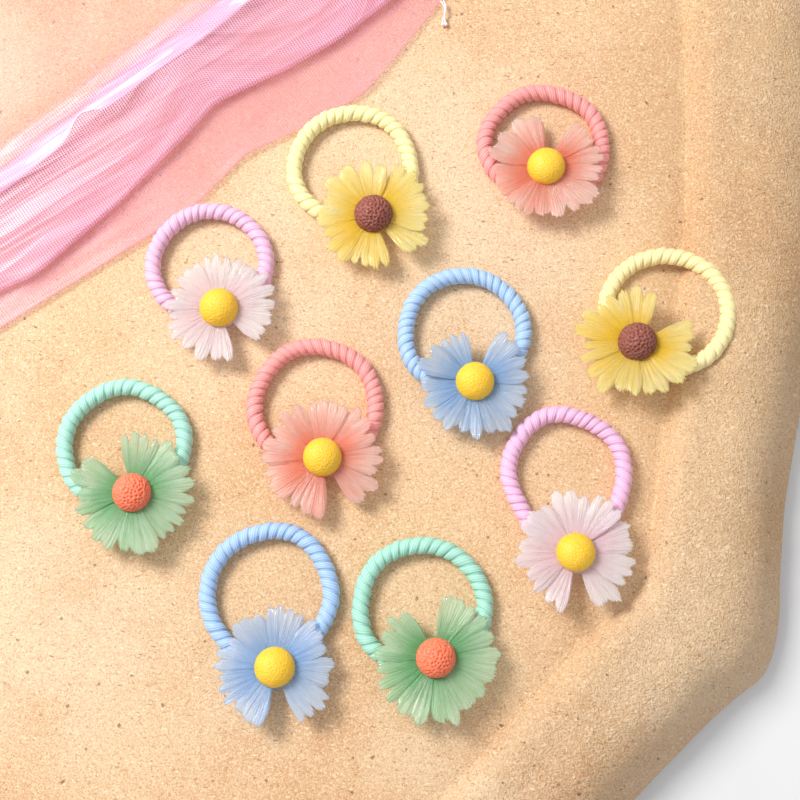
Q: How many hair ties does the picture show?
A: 10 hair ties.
